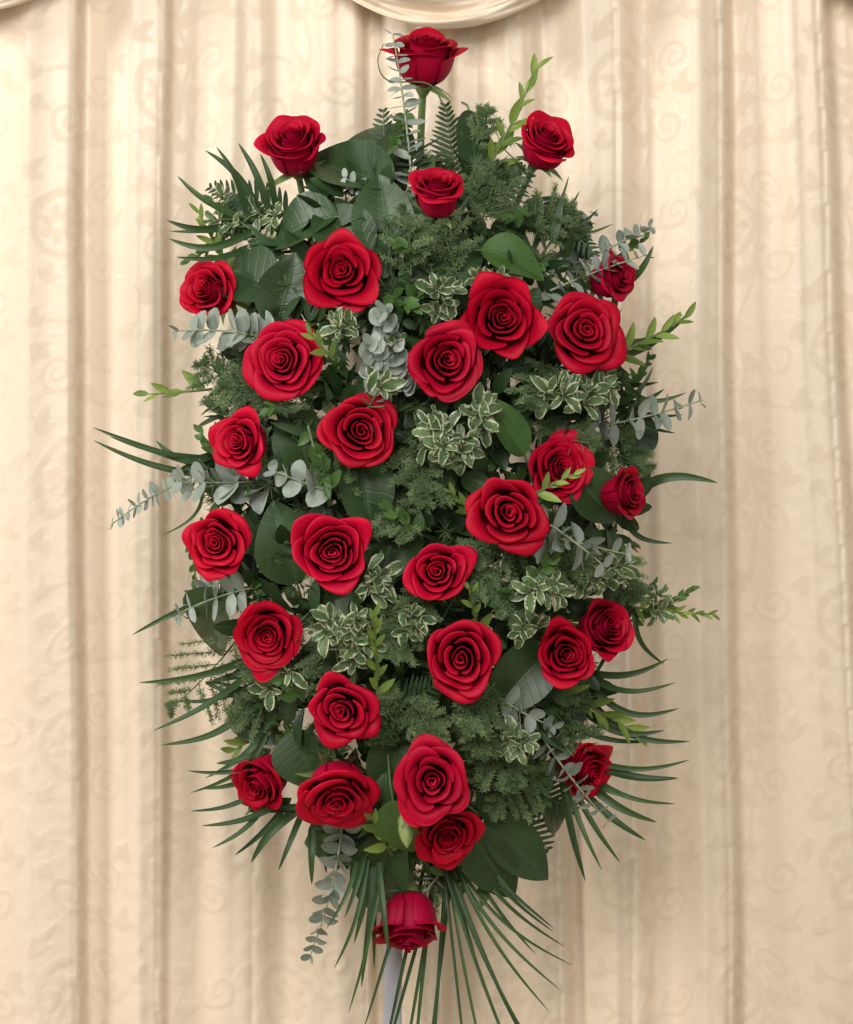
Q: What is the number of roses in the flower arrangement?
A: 30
